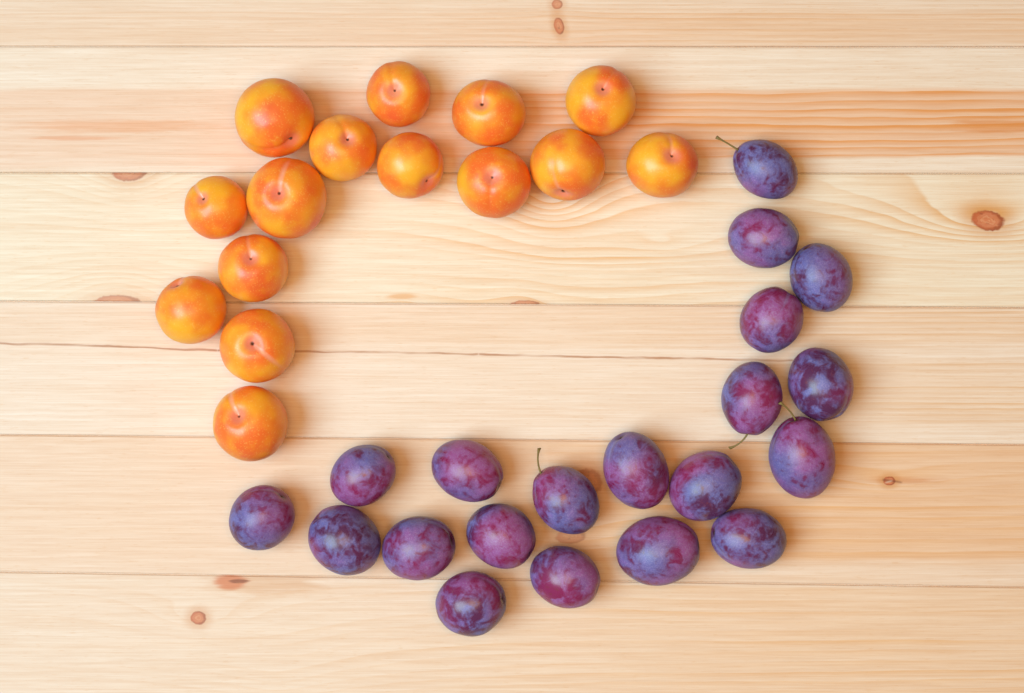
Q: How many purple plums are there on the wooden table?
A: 20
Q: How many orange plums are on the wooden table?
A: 15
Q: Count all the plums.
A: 35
